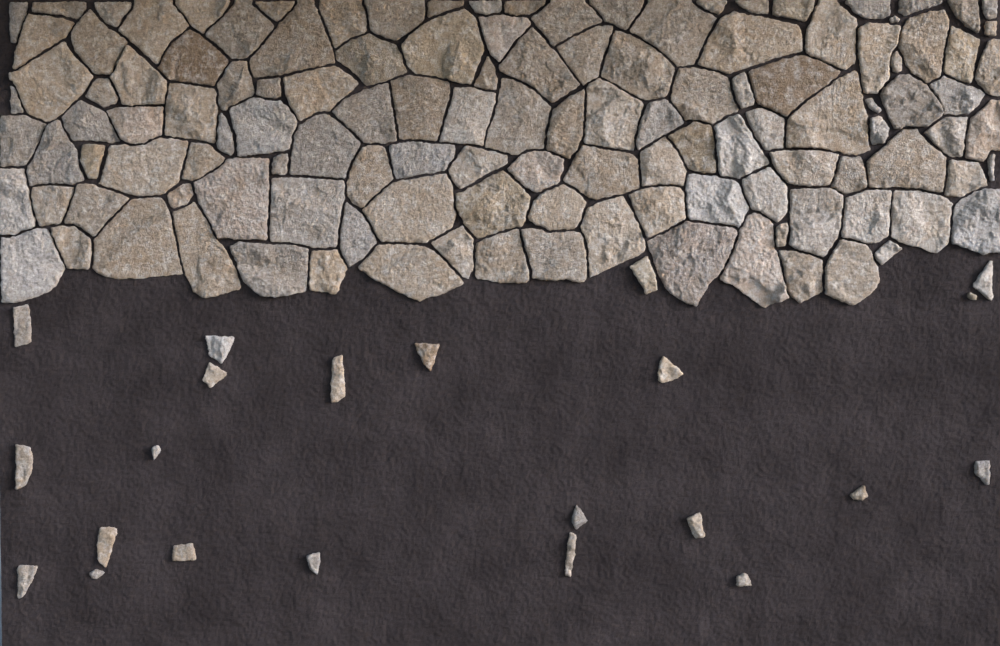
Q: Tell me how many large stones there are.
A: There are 95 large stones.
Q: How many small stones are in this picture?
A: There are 53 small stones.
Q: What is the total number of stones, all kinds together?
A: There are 148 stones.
